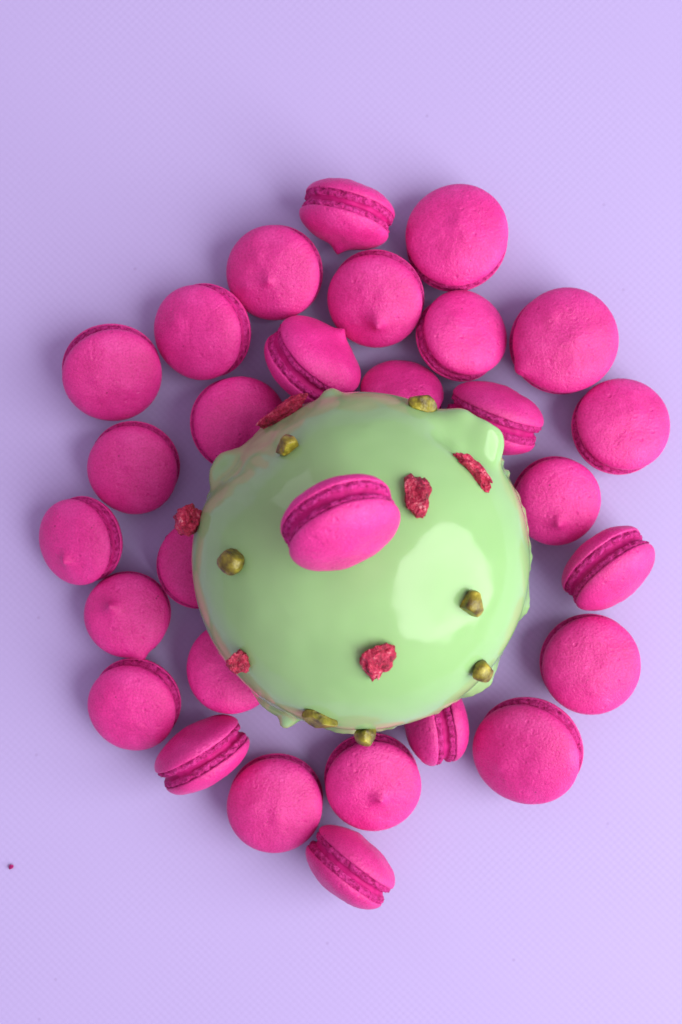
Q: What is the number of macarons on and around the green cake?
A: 29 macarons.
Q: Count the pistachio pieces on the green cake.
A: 7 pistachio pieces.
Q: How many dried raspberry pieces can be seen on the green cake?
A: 6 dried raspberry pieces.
